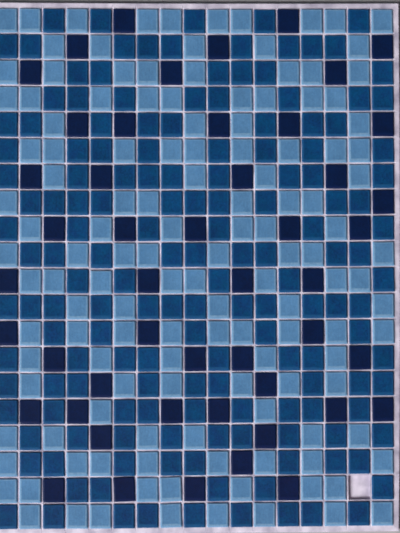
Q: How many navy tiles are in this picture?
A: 49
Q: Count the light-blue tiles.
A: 133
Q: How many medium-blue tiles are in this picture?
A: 157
